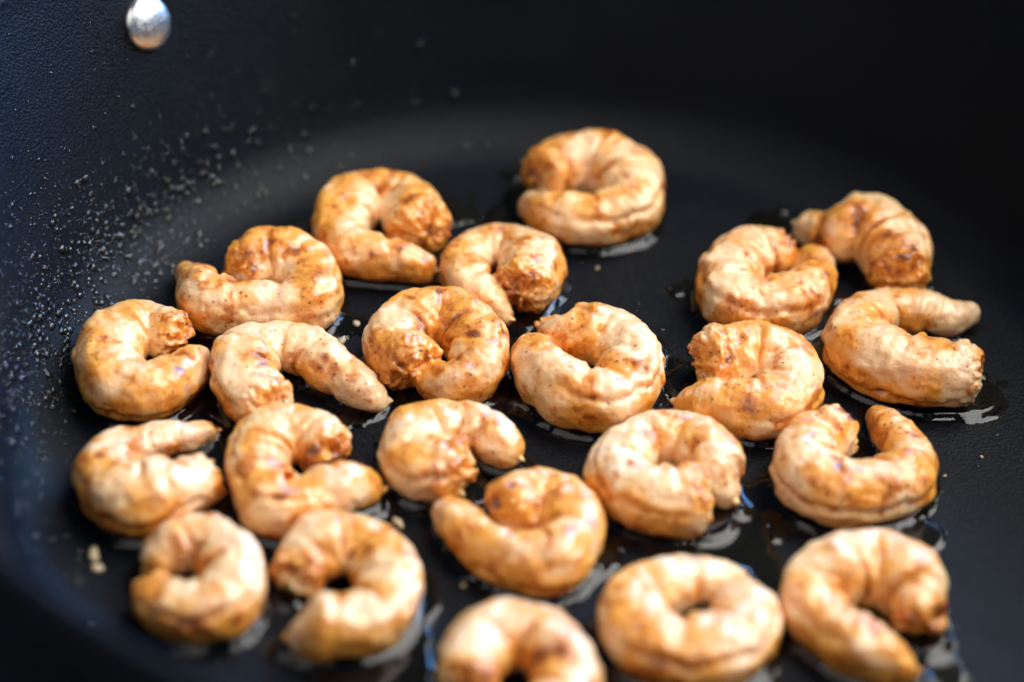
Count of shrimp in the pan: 23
